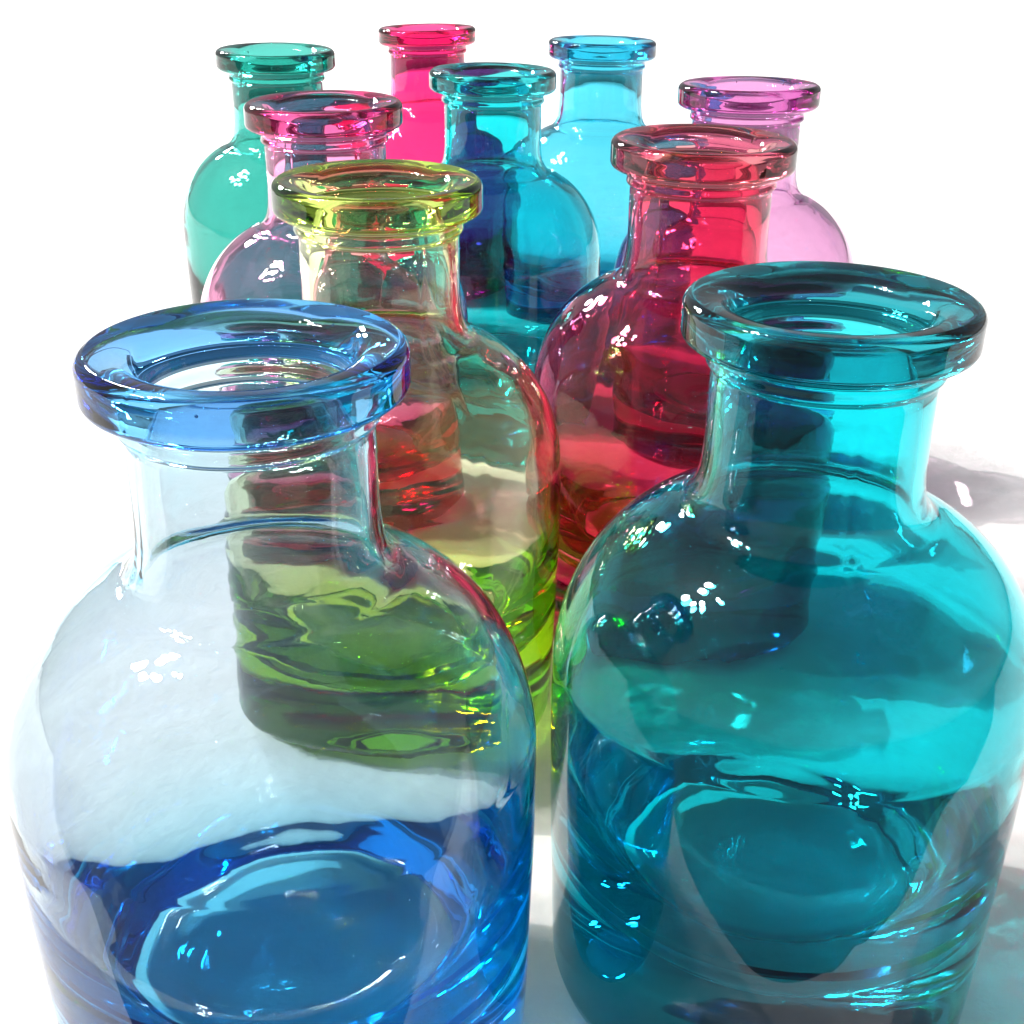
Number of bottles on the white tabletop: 10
